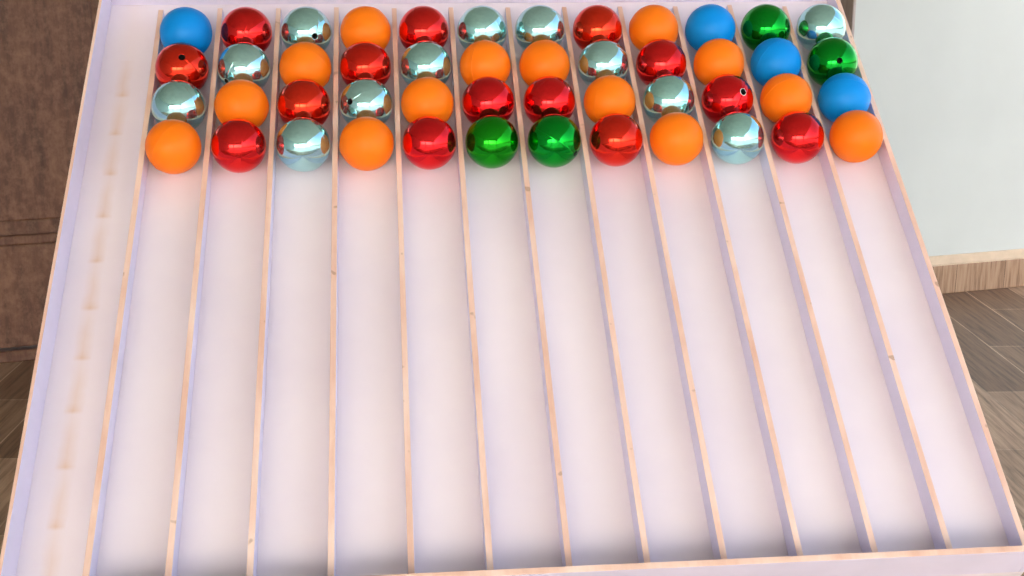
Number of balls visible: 48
